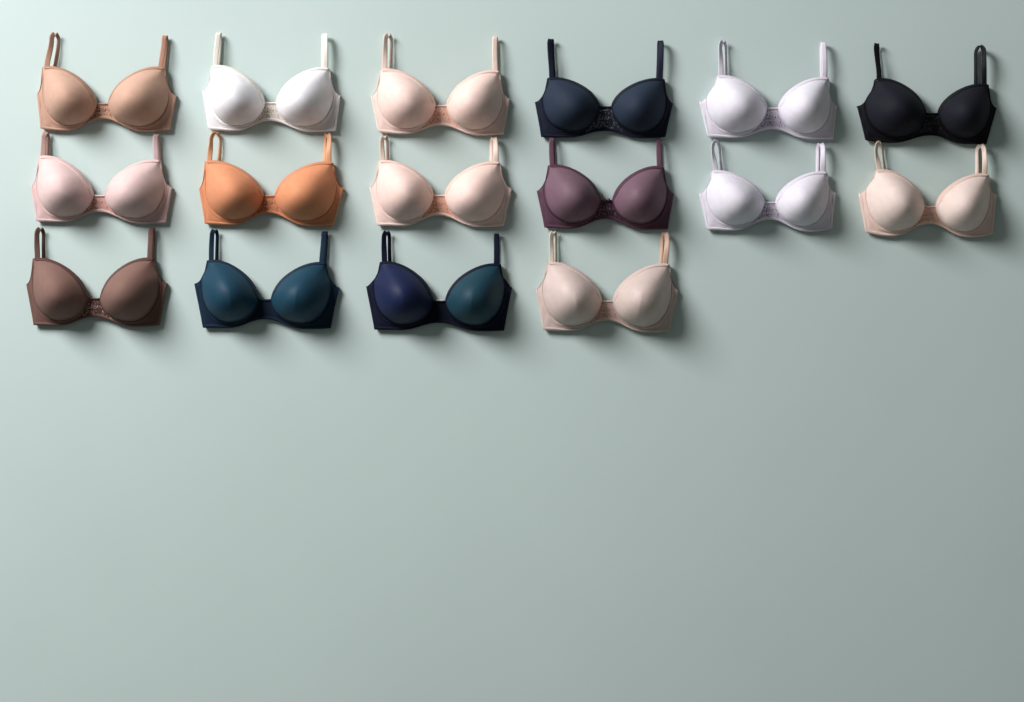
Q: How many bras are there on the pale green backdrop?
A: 16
